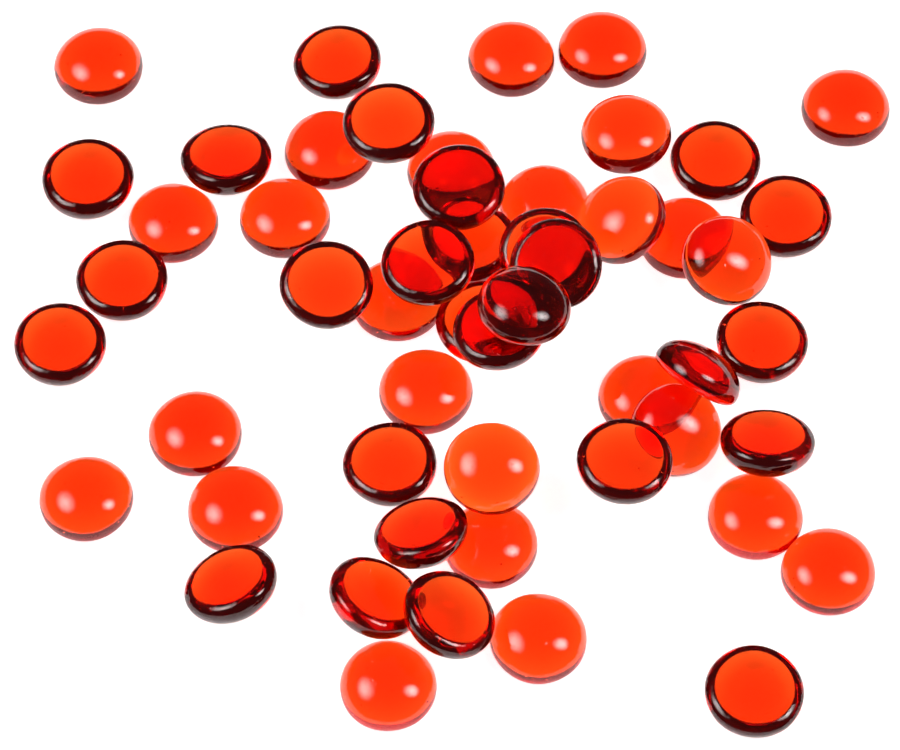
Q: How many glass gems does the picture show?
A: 53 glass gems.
